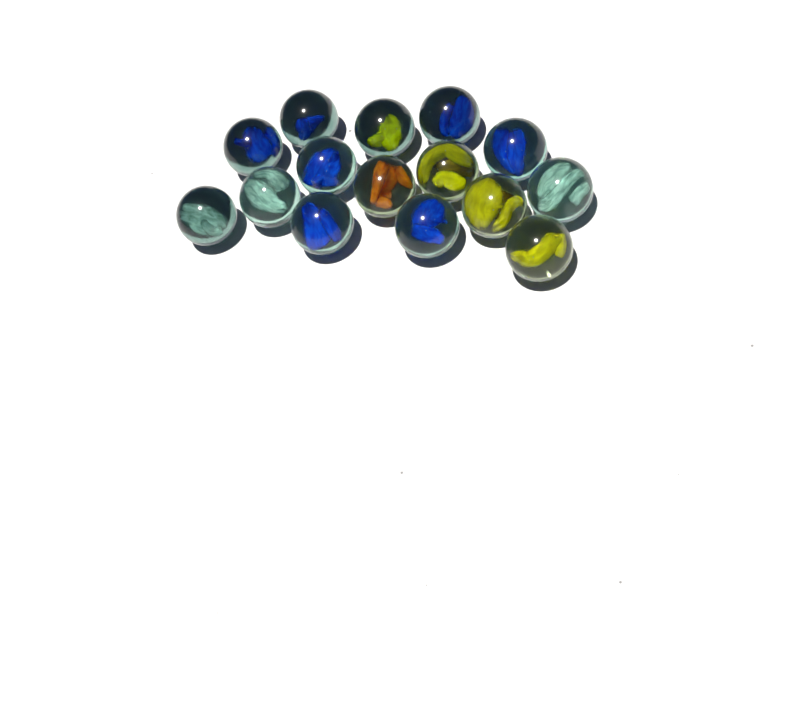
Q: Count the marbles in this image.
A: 15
